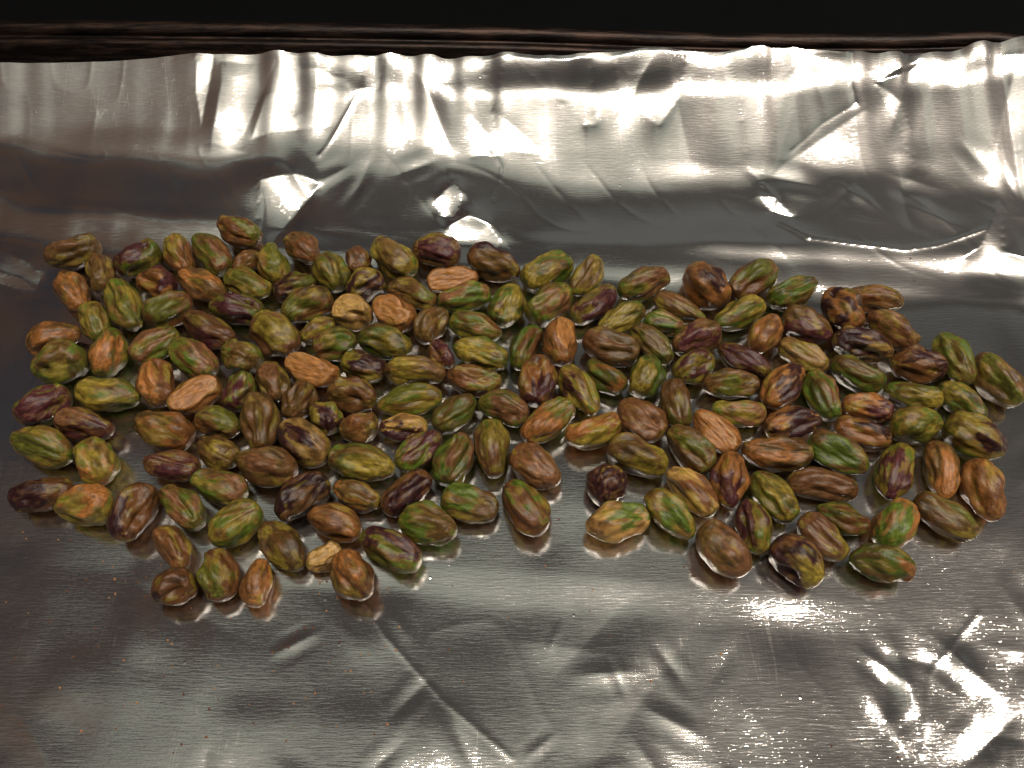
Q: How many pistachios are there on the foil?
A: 172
